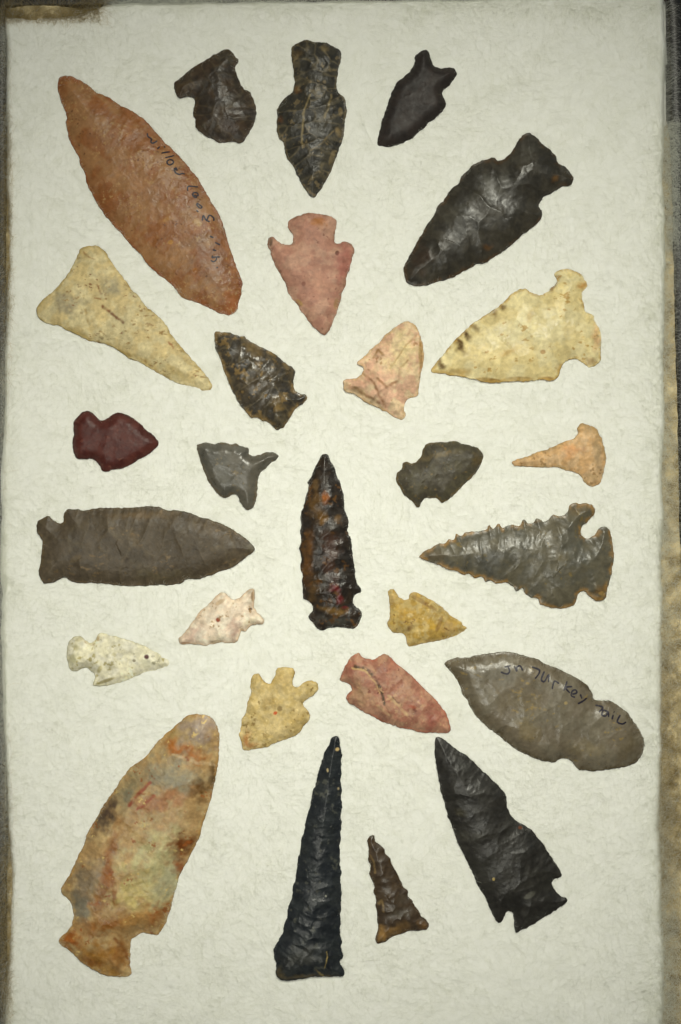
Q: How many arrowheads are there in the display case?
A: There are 27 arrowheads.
